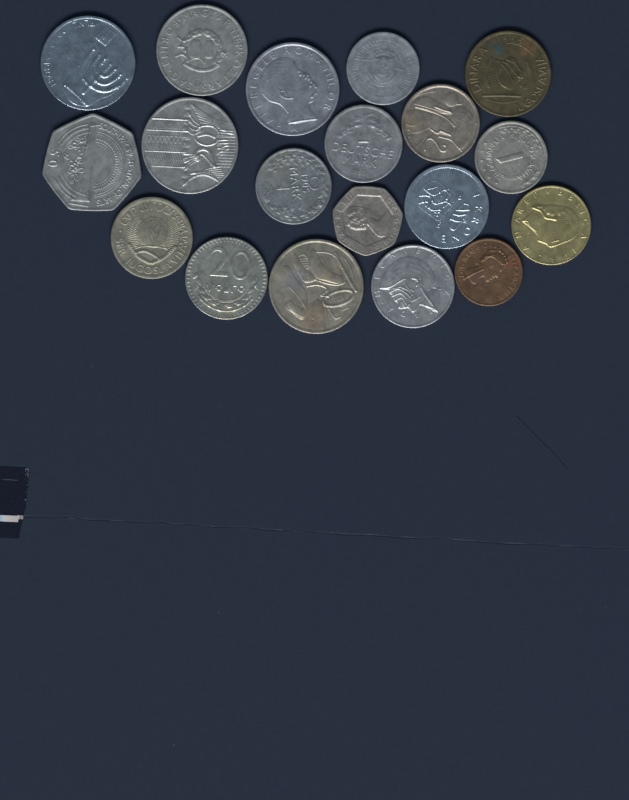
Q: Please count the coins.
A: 19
